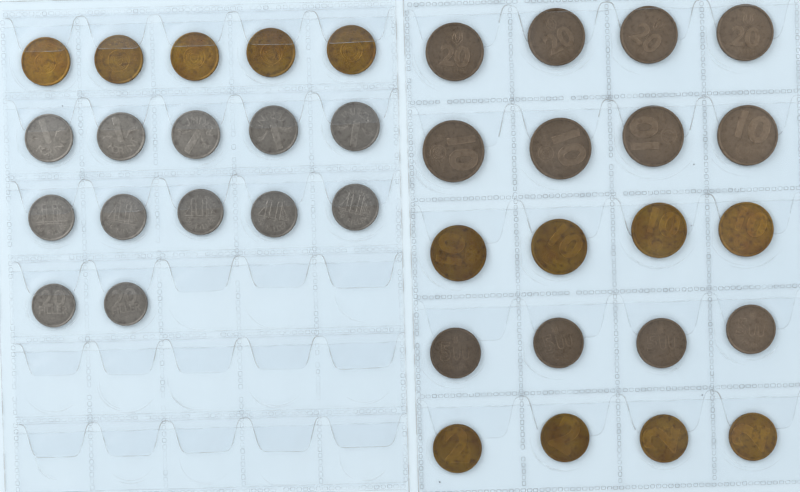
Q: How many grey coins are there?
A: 12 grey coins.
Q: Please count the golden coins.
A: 13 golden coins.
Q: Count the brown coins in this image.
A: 12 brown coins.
